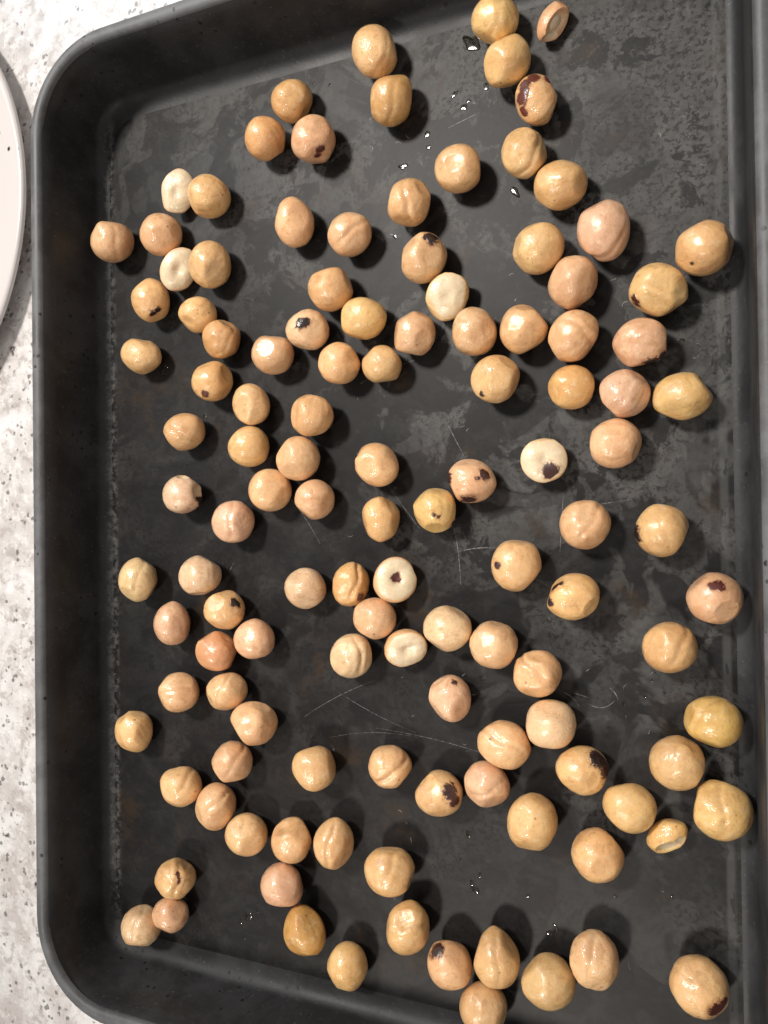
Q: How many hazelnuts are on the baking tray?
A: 123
